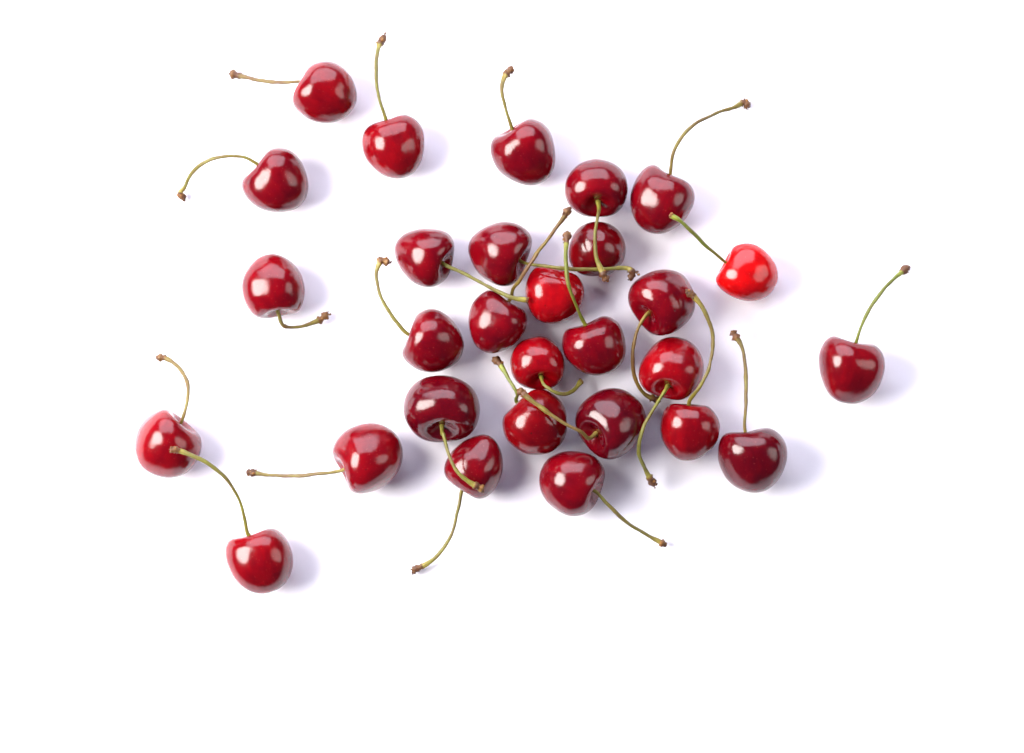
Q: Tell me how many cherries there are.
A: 29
